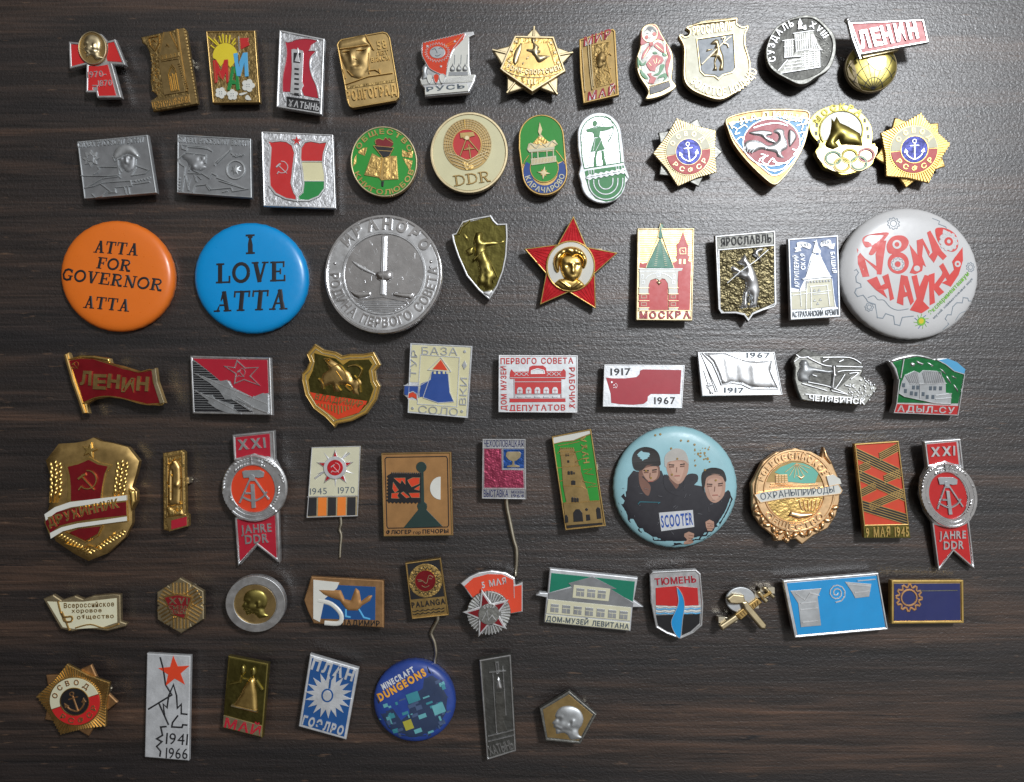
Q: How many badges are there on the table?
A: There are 70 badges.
